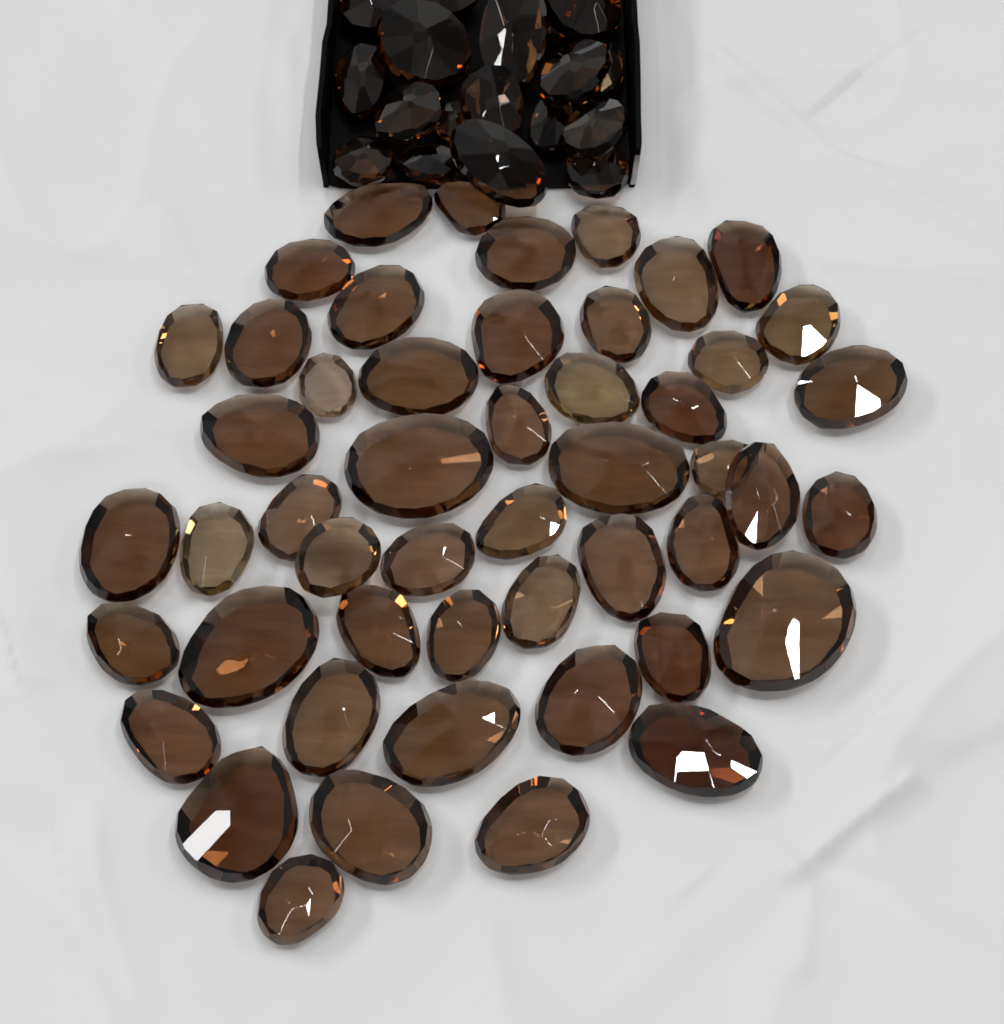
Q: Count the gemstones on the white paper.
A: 68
